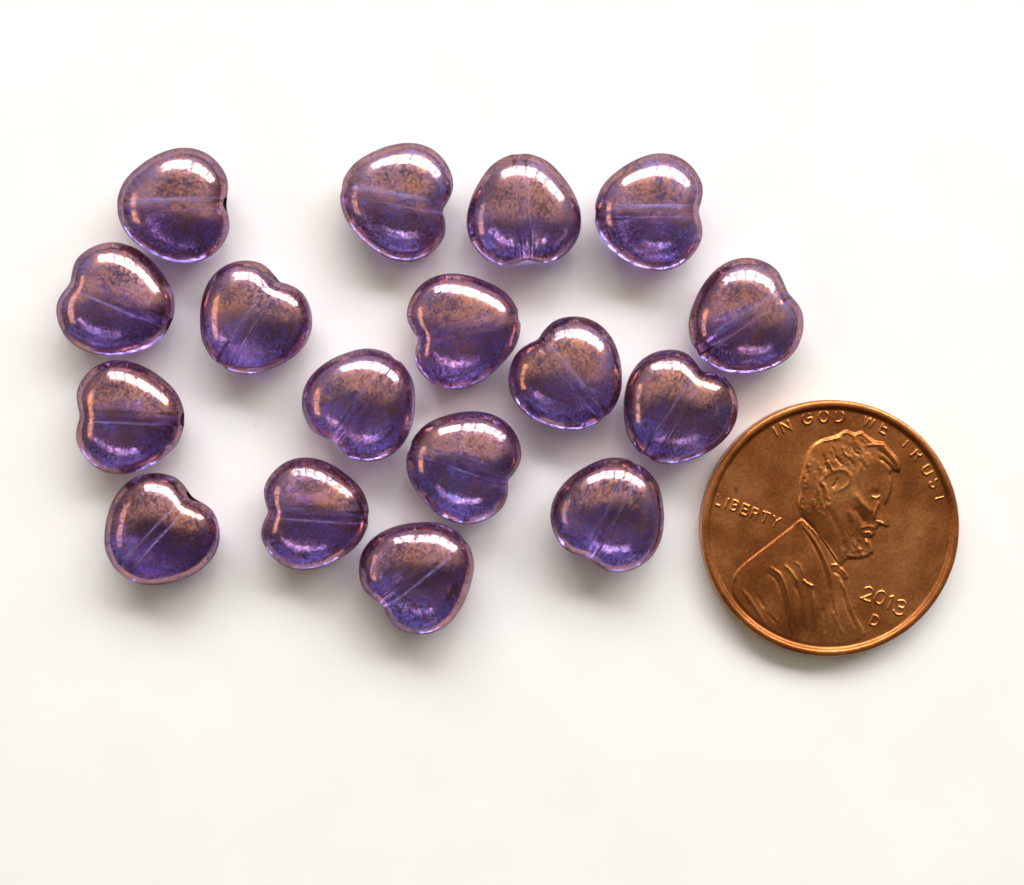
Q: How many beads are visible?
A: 17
